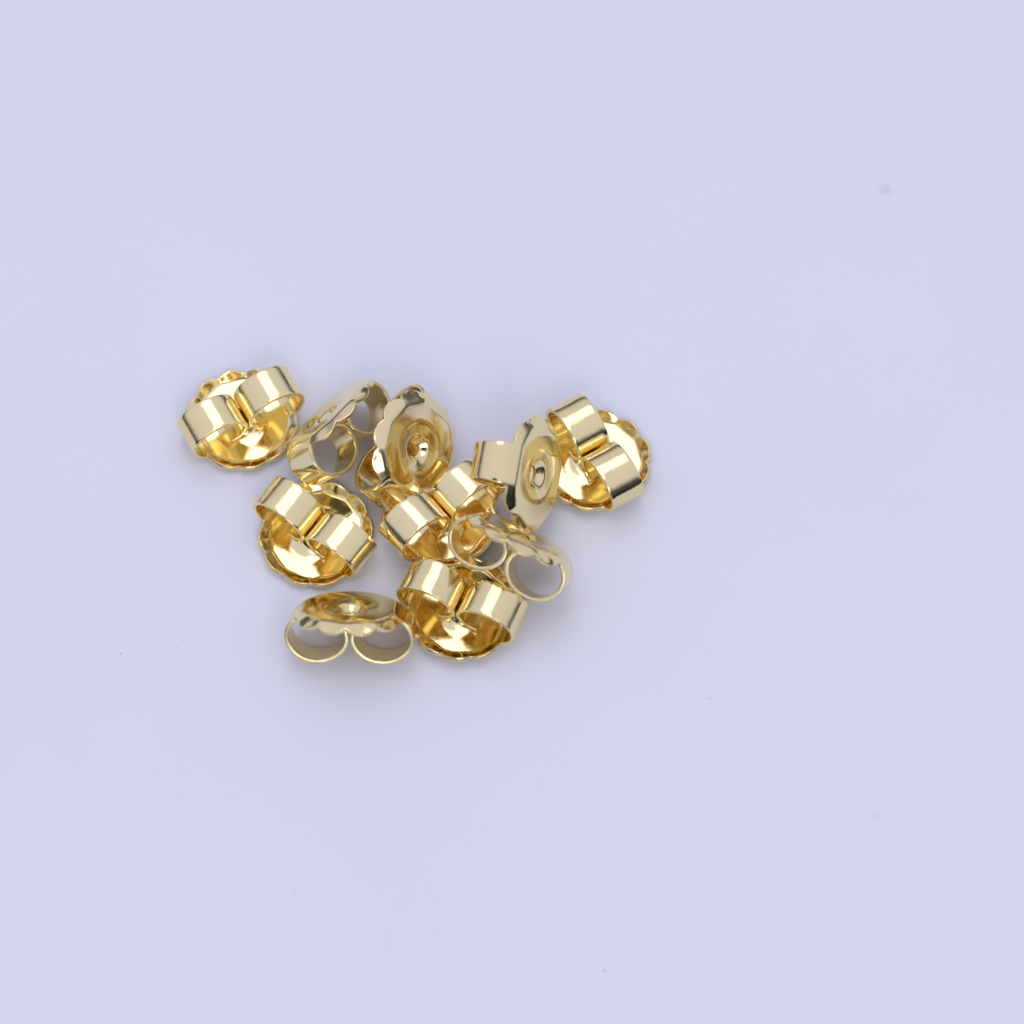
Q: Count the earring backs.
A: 10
